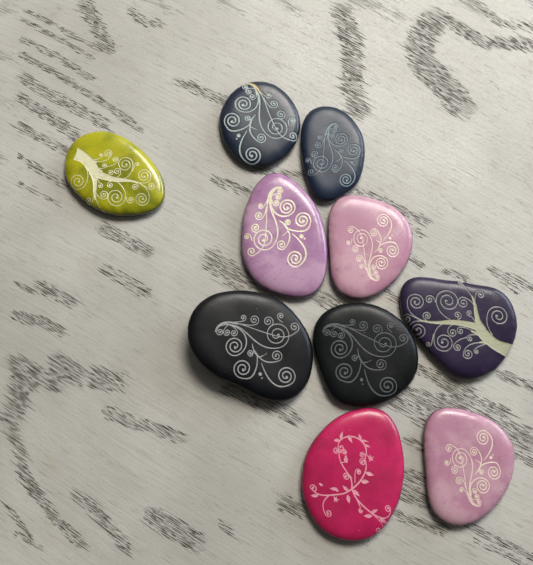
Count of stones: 10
